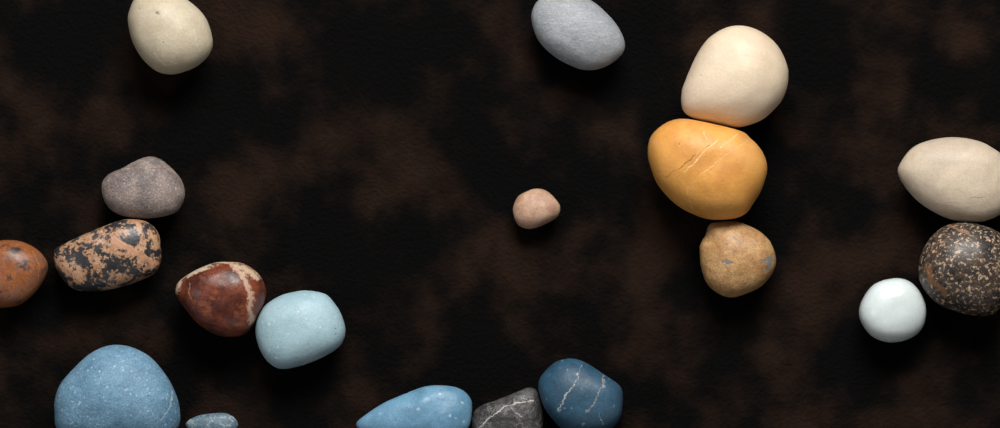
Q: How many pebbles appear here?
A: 19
